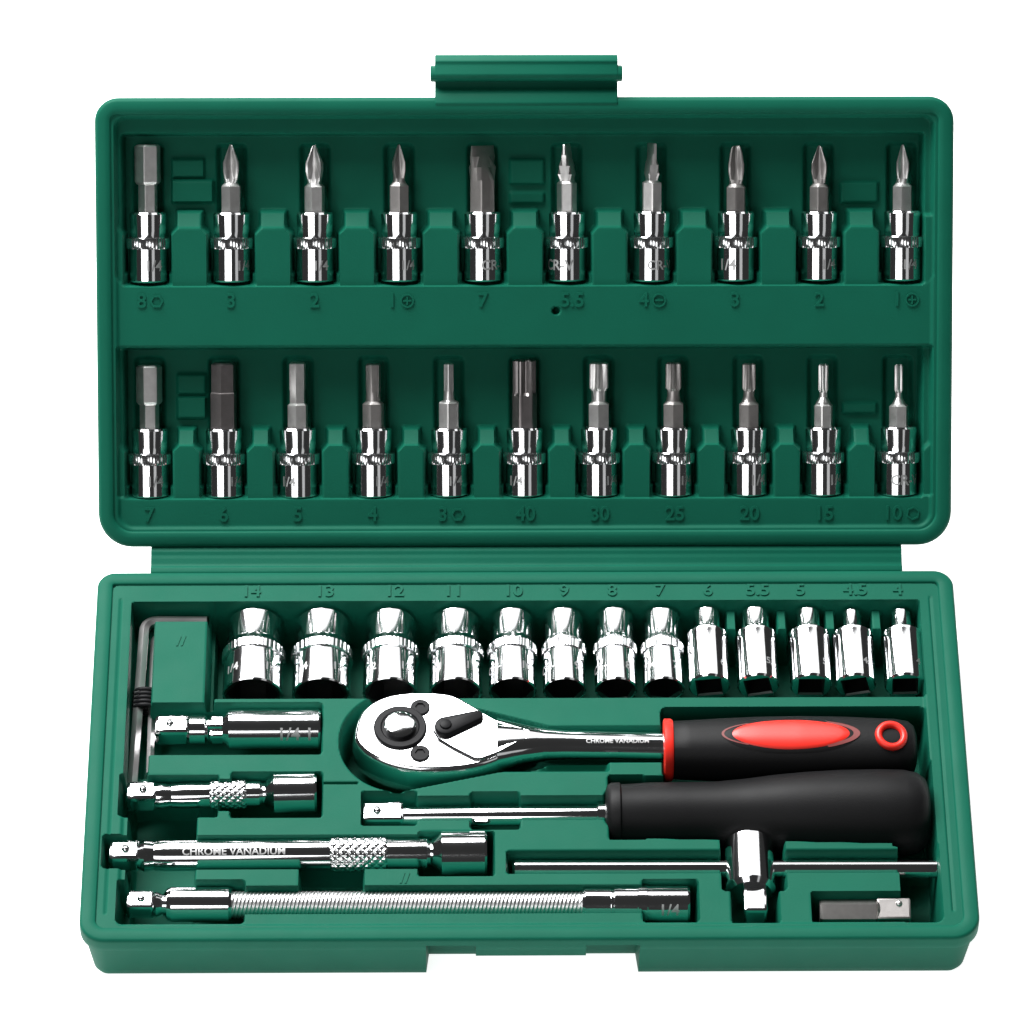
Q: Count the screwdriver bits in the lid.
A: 21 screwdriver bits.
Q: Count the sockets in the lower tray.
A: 13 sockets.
